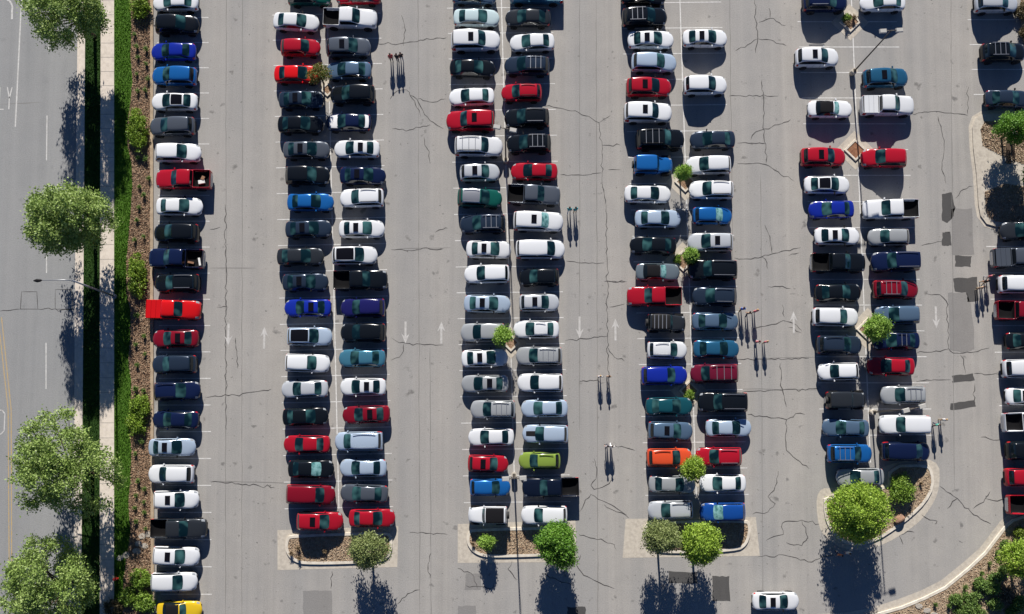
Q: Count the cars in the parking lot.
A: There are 174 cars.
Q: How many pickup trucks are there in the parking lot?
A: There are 17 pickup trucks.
